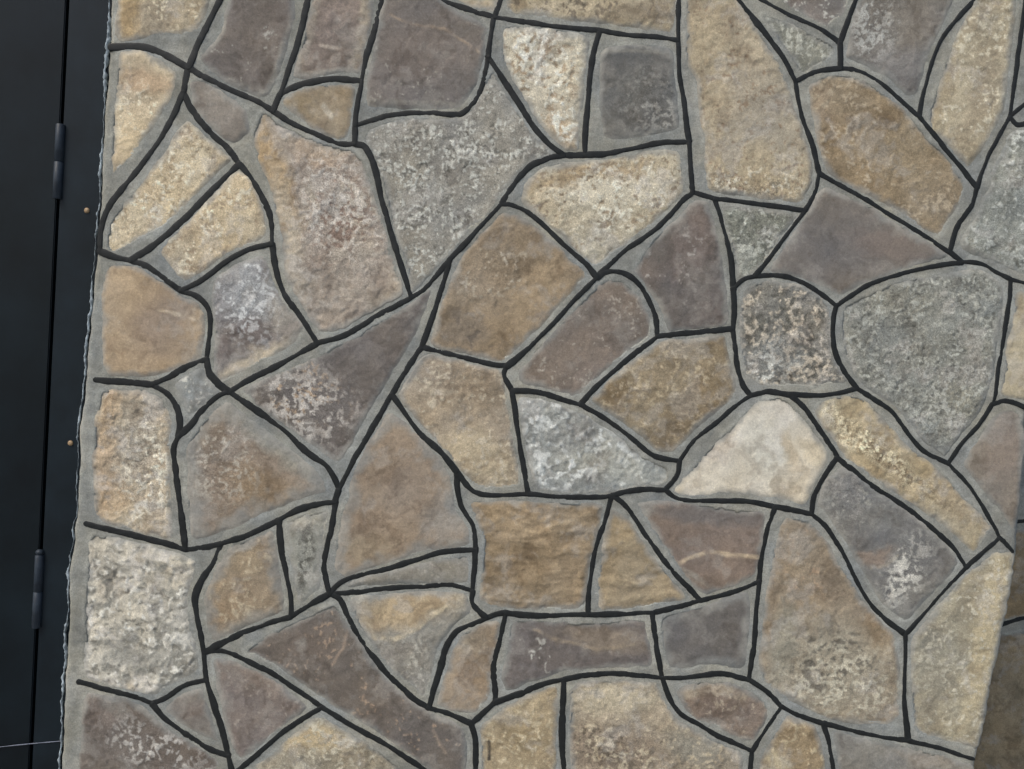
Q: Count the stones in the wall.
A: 70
